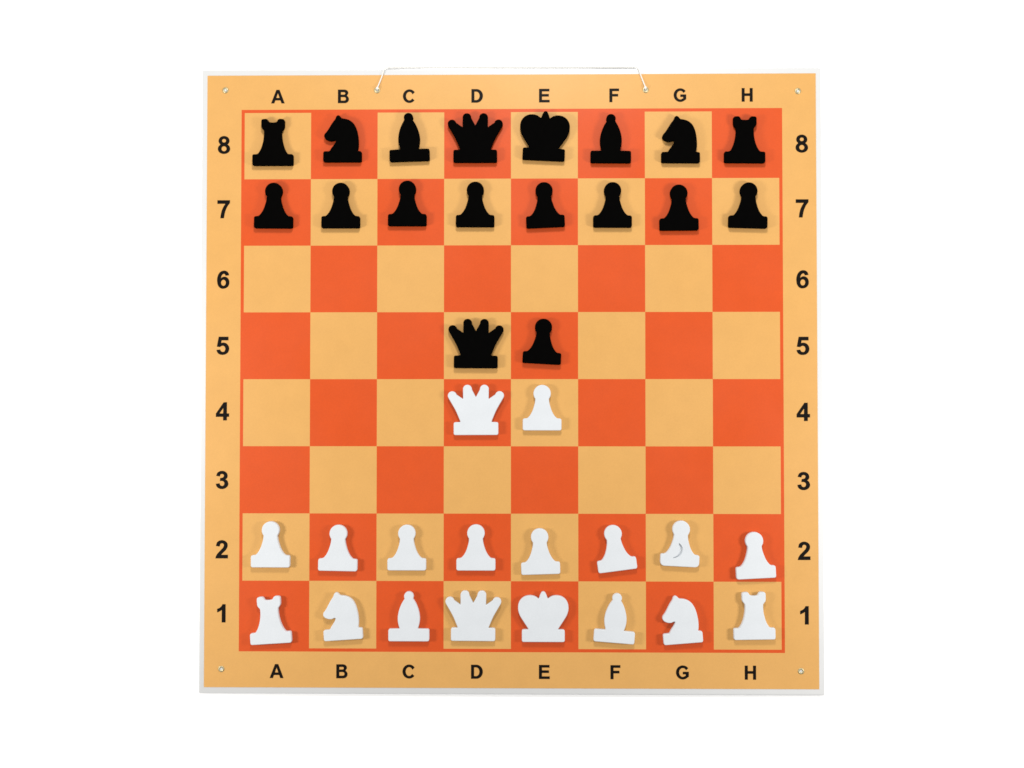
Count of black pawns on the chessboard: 9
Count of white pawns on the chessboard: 9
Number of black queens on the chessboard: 2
